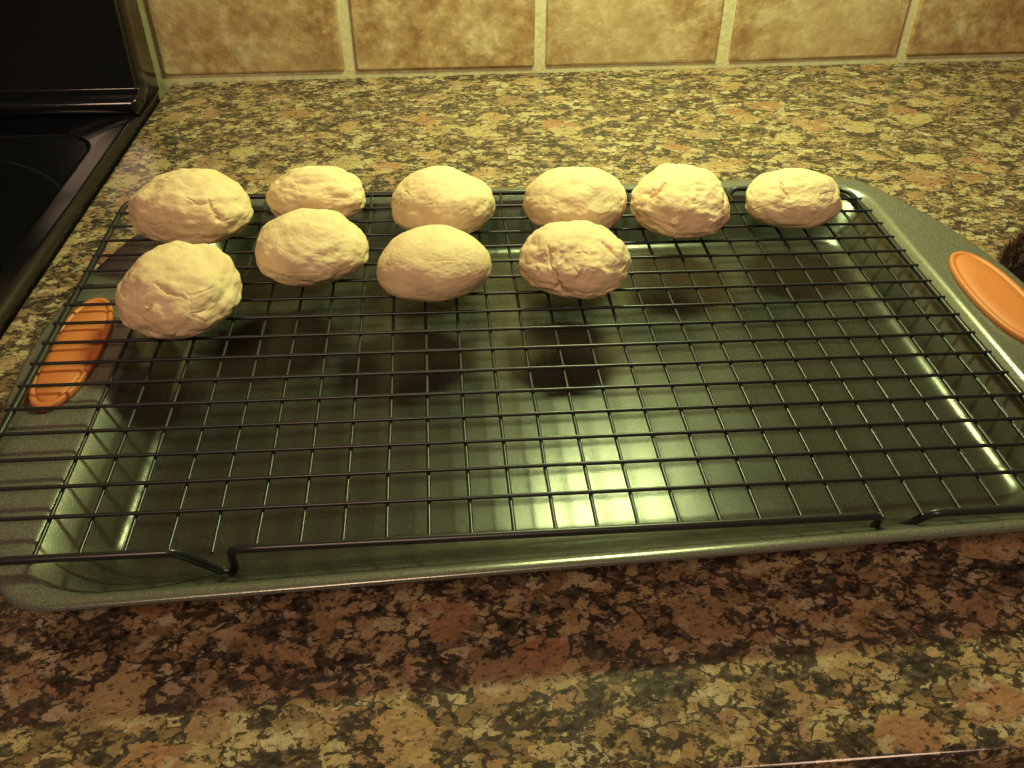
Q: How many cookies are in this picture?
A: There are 10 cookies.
